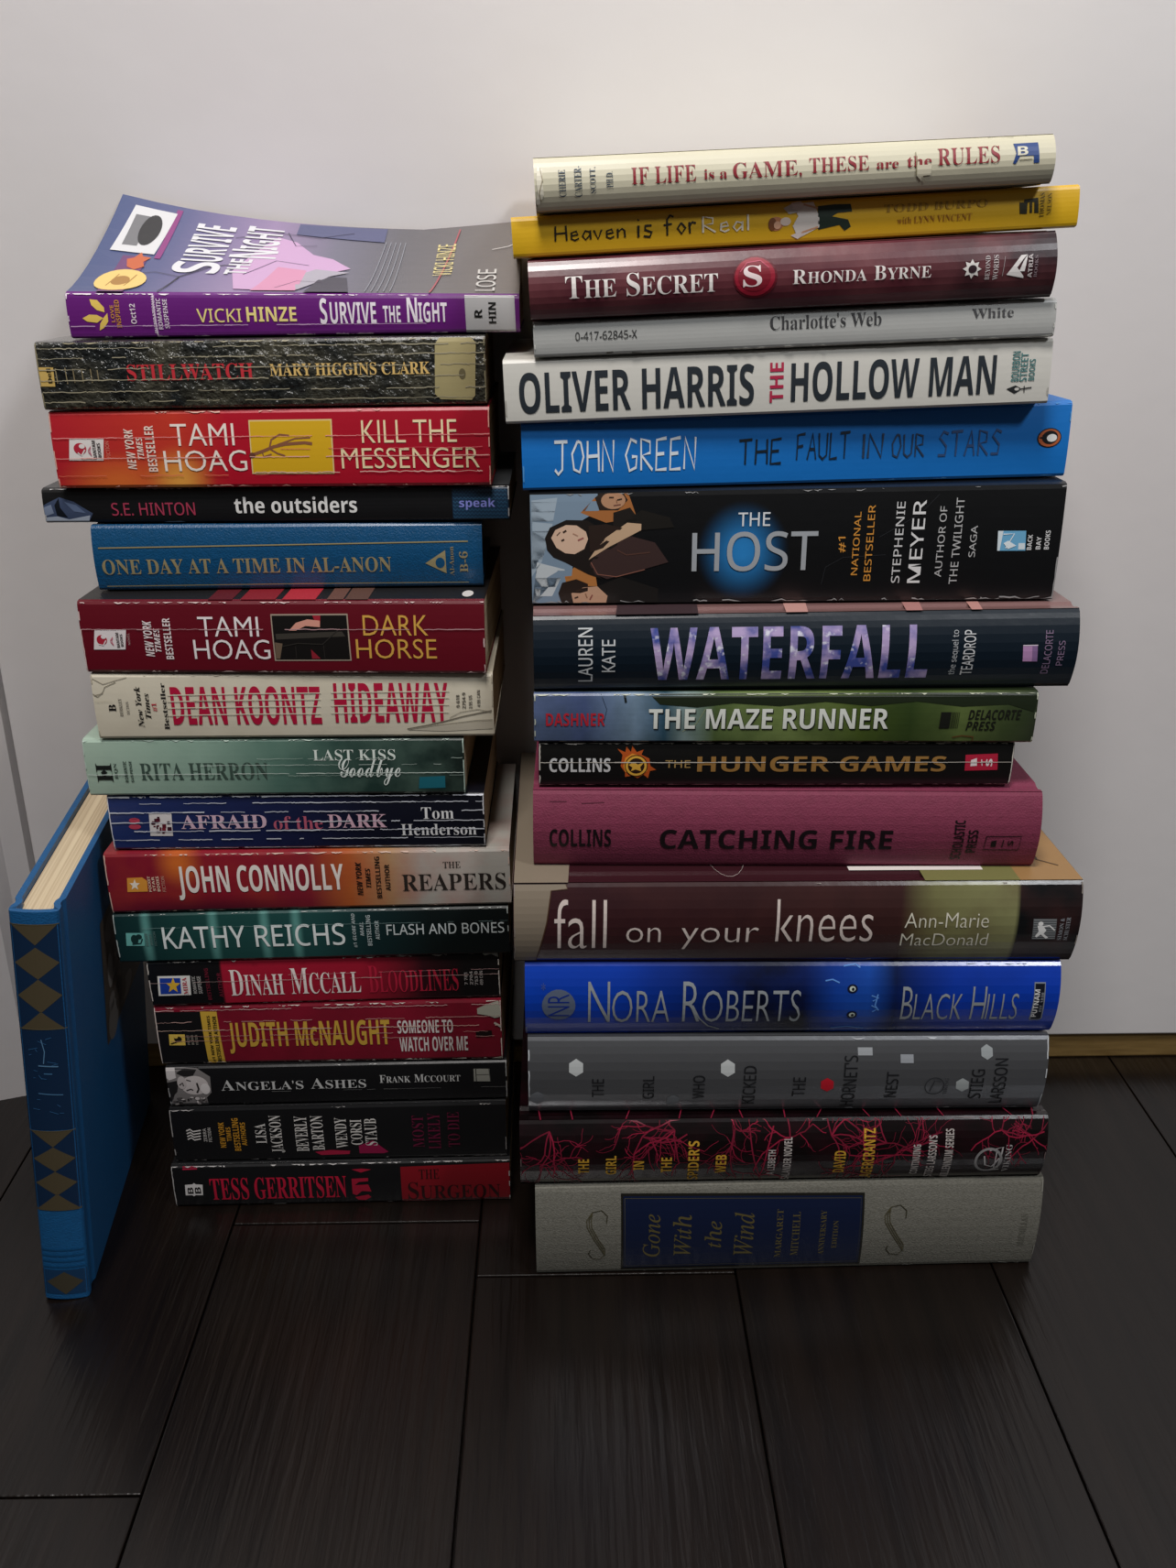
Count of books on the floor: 33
